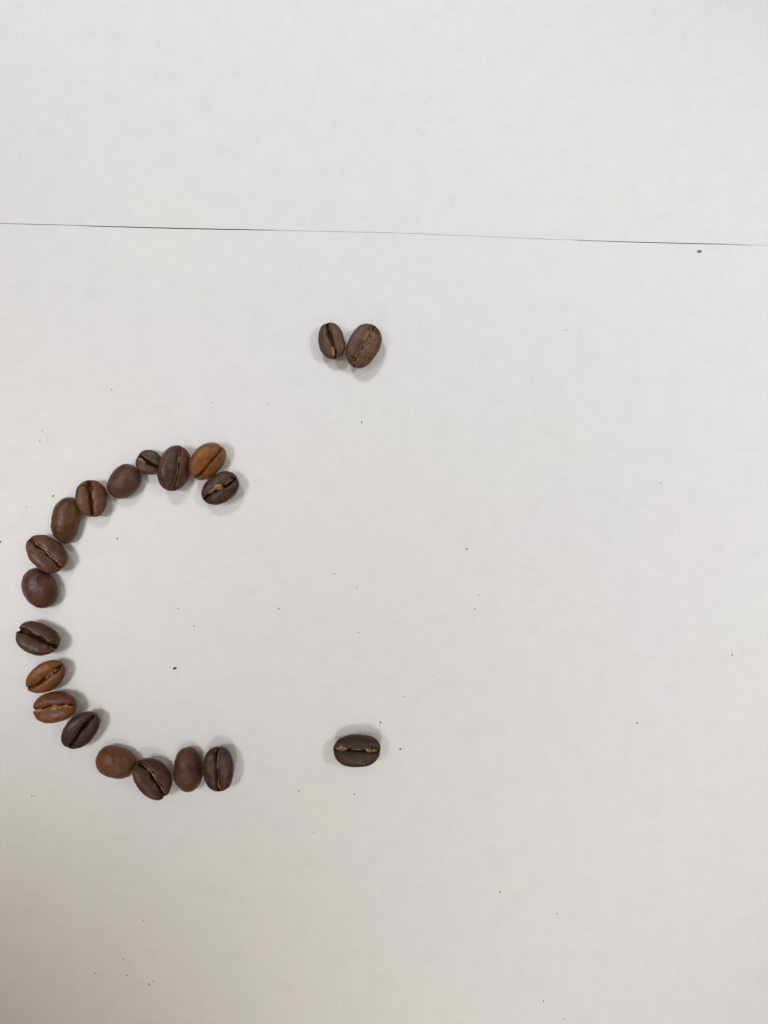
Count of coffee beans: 20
